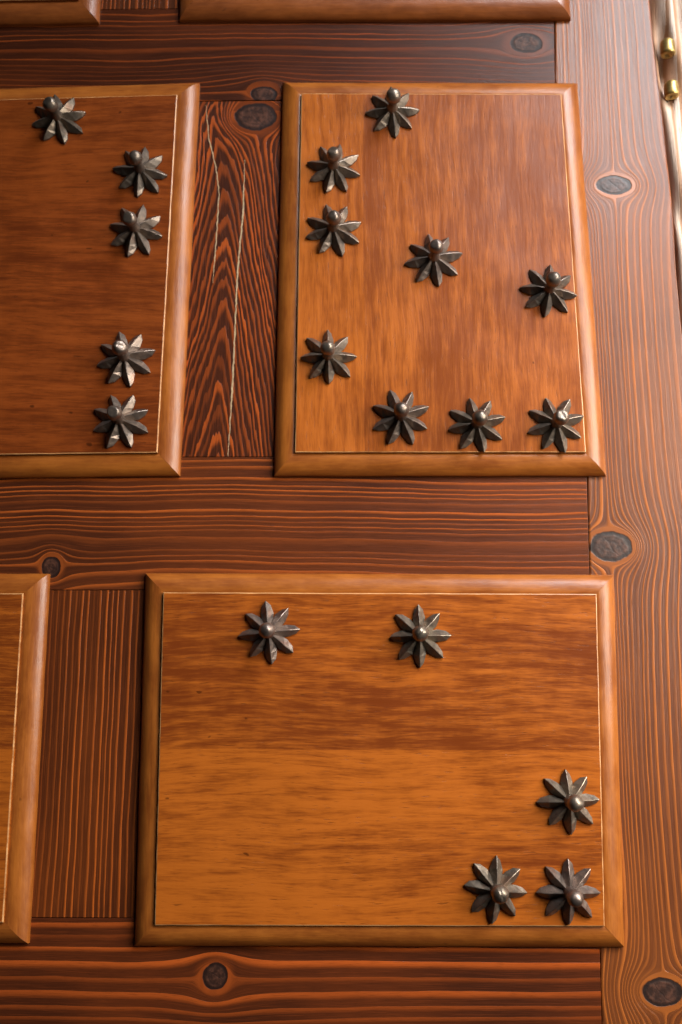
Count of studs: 19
